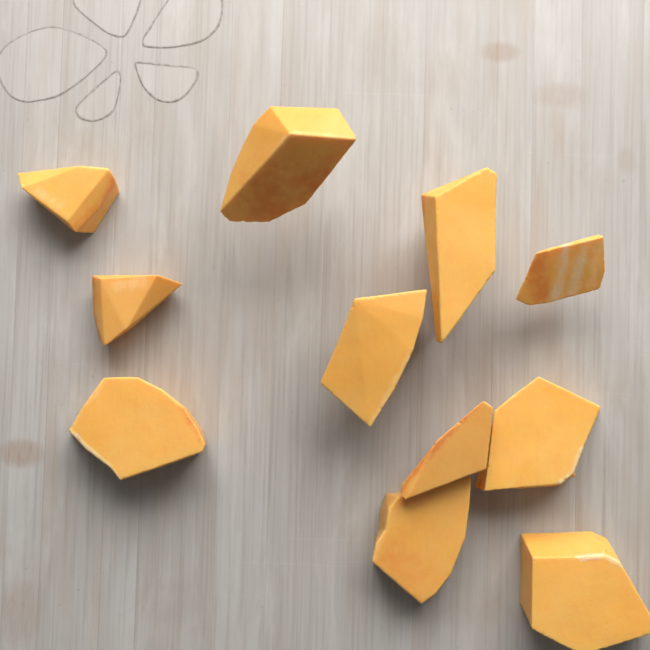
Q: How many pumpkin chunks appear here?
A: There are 11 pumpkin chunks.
